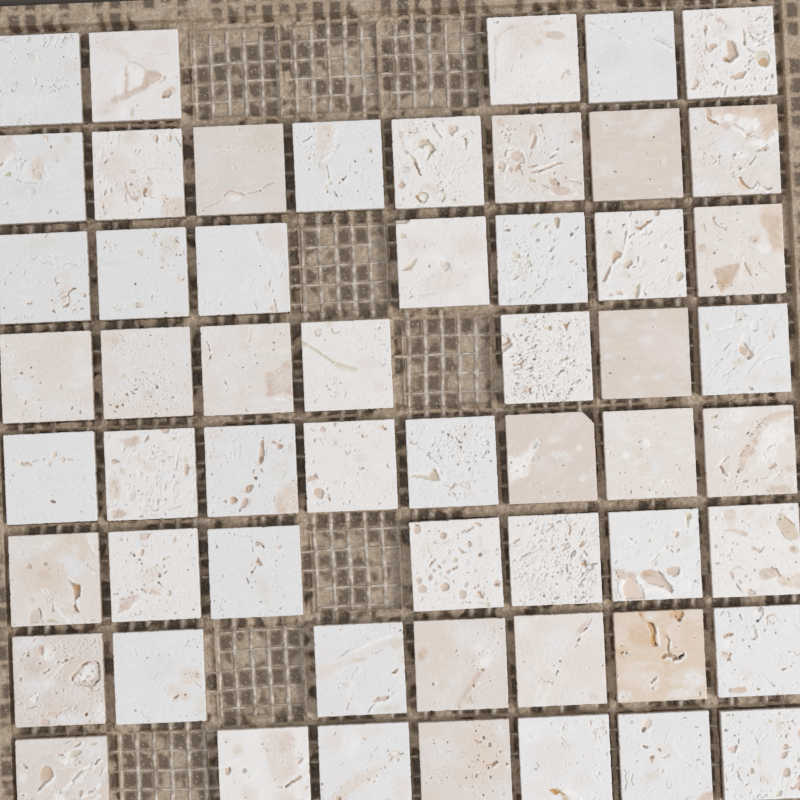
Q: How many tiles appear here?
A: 56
